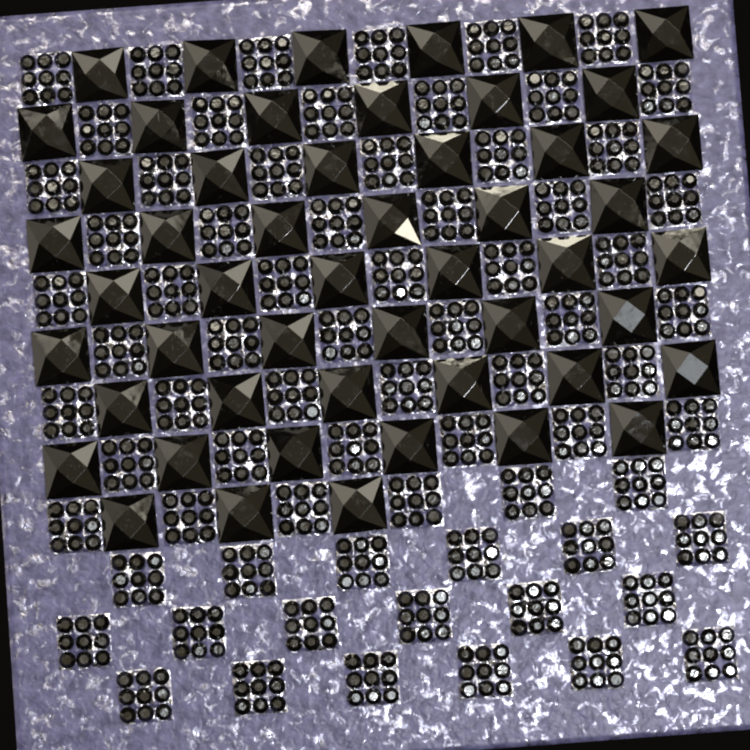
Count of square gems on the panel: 51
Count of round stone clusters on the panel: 72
